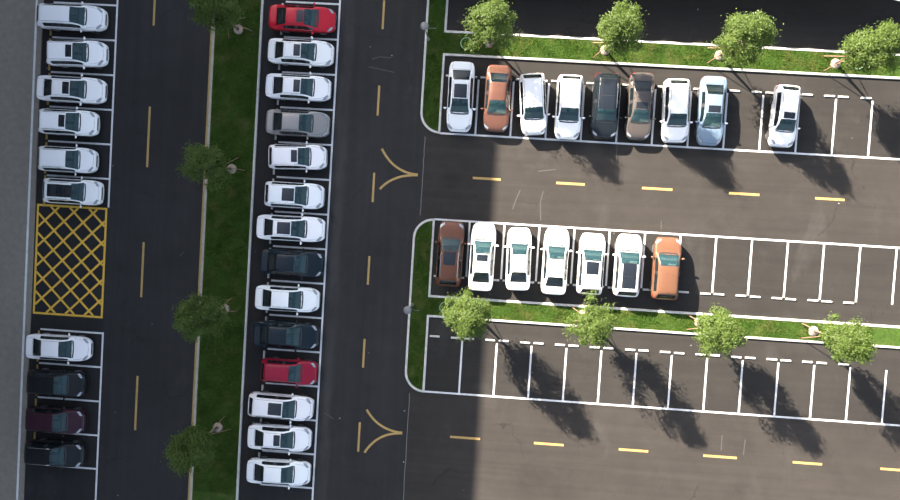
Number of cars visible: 40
